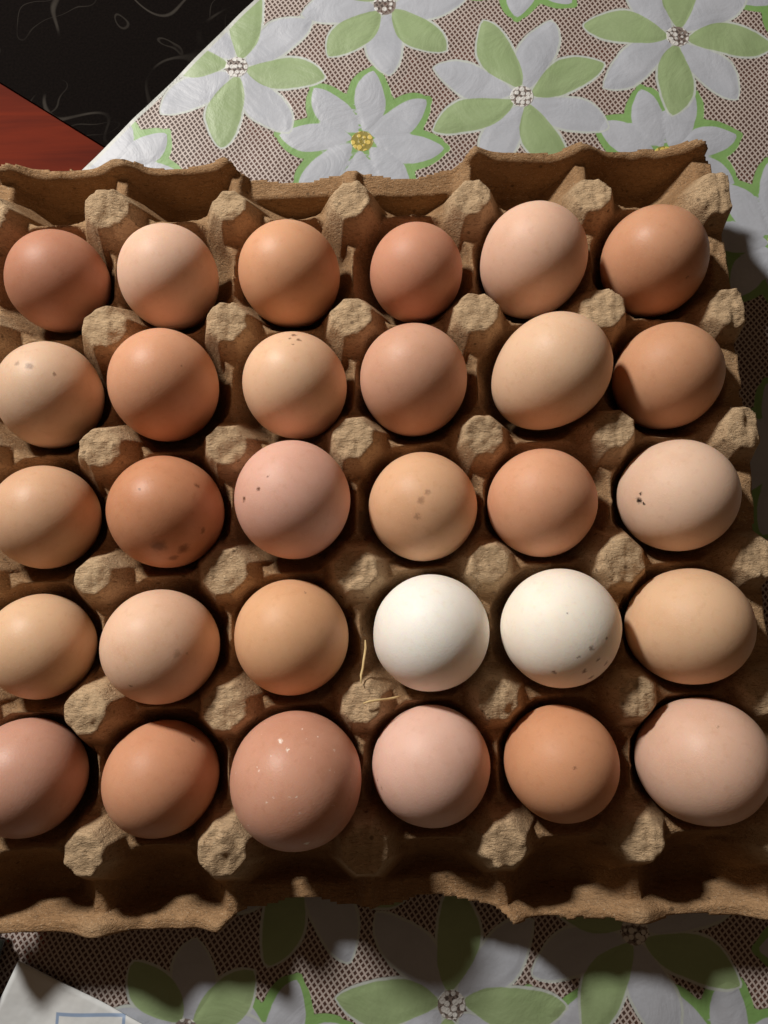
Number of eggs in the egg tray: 30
